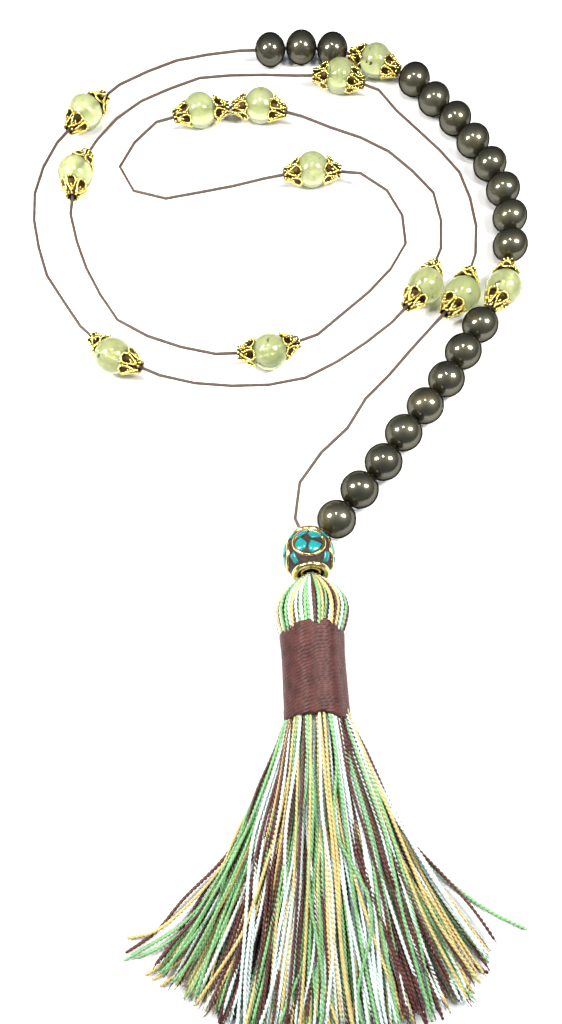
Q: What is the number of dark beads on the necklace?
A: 19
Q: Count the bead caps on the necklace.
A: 24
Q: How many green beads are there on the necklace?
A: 12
